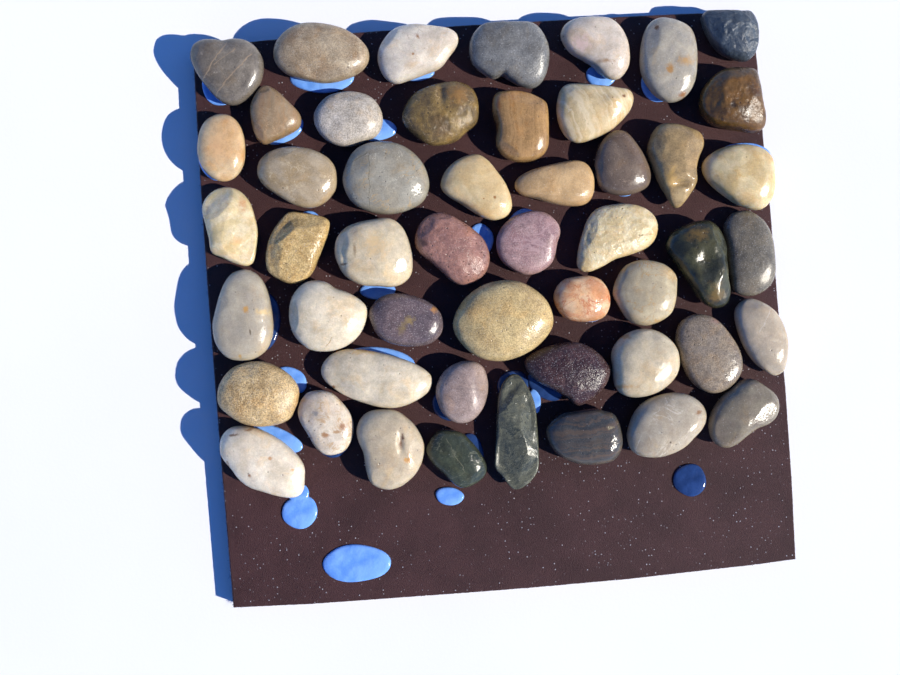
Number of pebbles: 50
